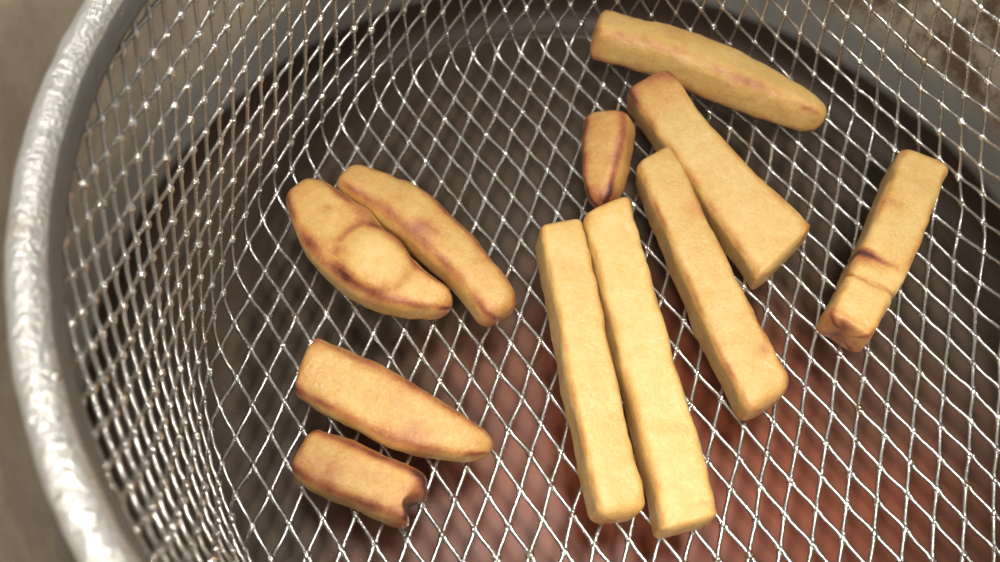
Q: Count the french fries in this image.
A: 11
